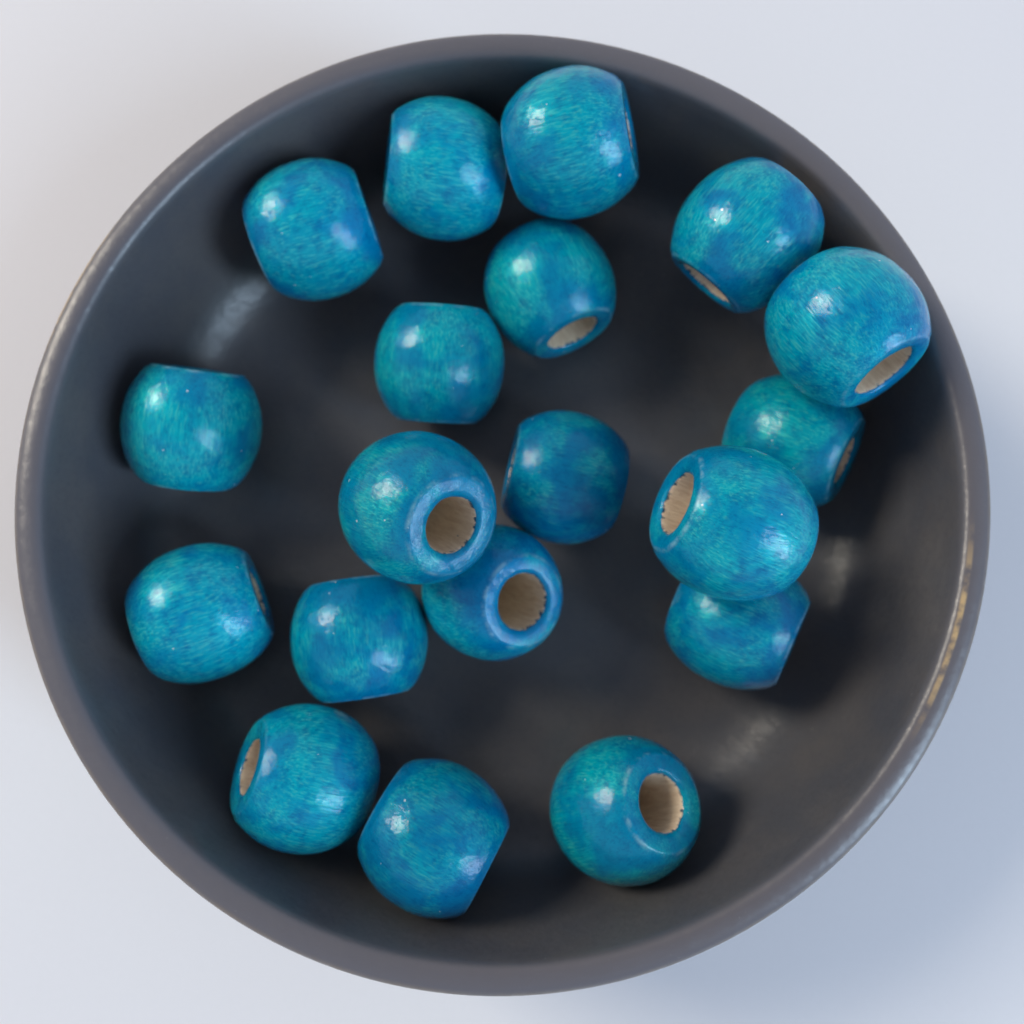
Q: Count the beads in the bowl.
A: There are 19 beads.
